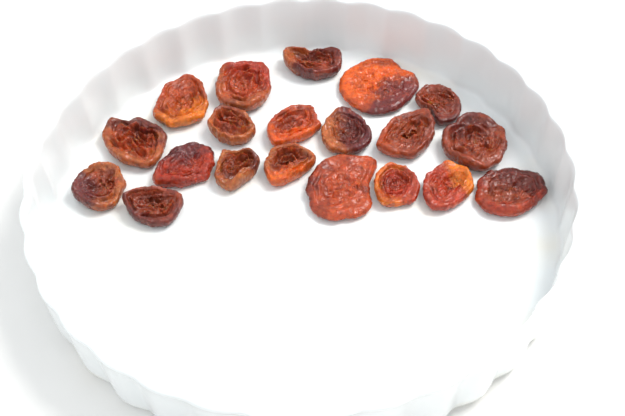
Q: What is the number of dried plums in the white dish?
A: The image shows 20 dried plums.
